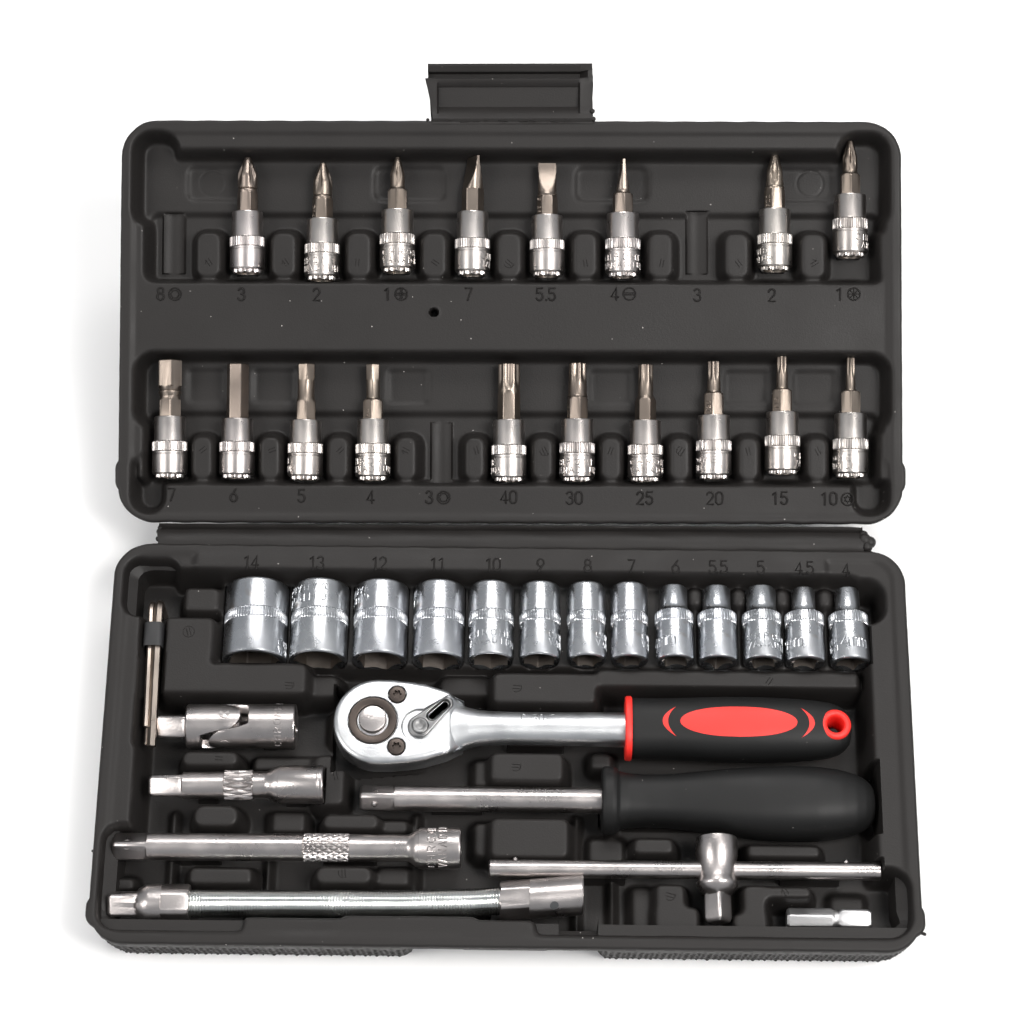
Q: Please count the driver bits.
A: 18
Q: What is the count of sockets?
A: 13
